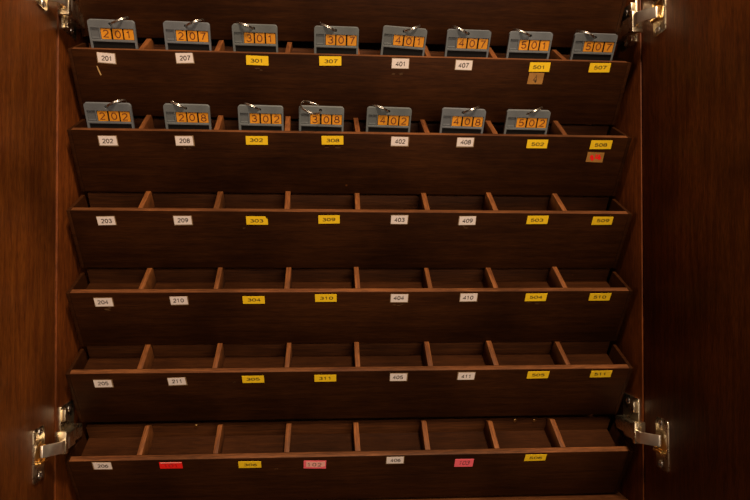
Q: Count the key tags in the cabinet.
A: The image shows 15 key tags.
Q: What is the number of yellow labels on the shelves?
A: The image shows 22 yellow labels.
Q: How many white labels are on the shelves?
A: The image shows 22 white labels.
